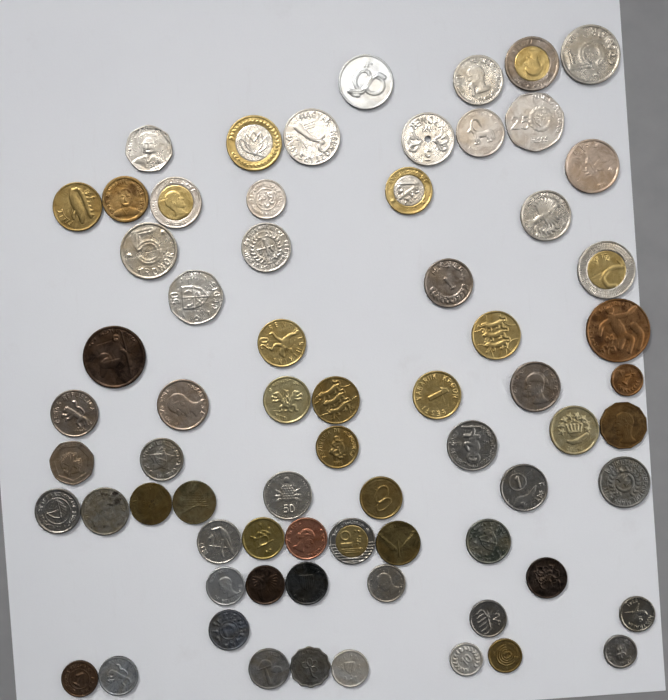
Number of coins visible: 69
